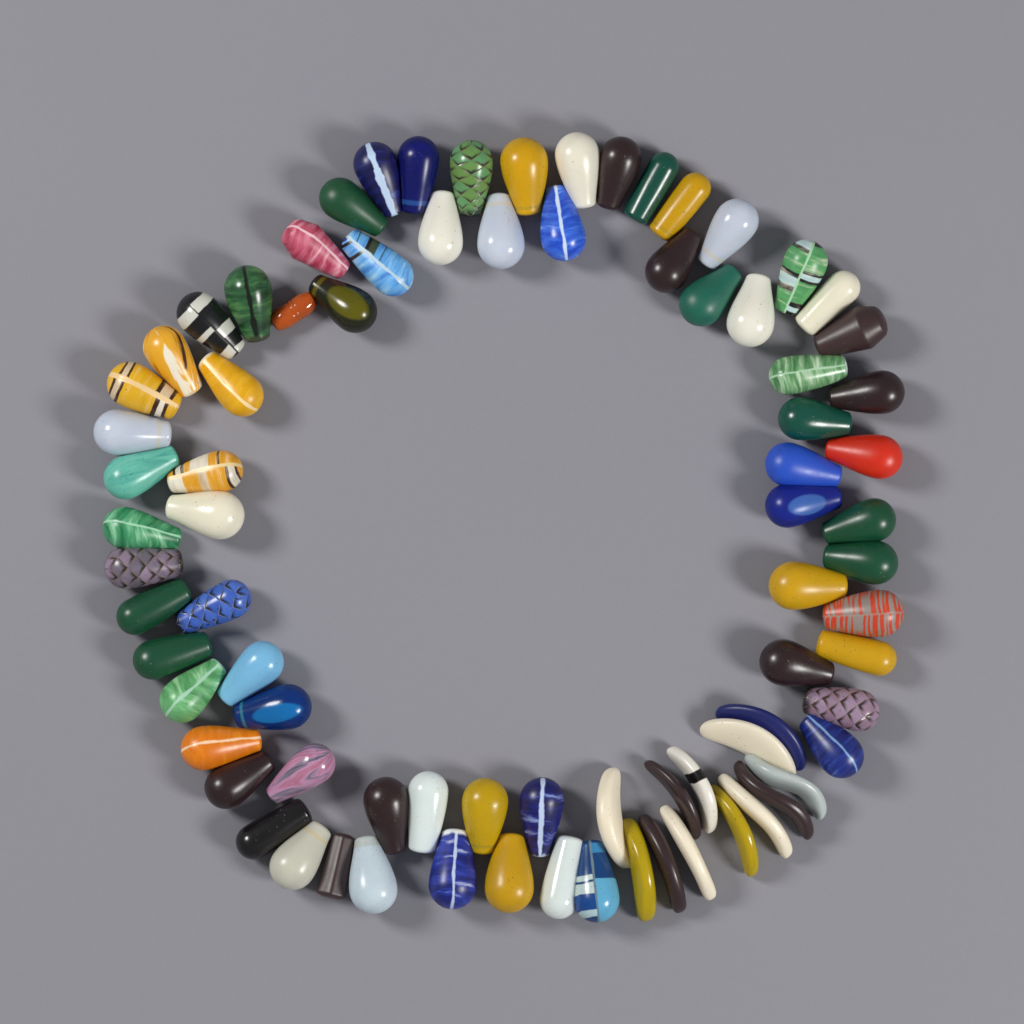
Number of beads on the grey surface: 81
